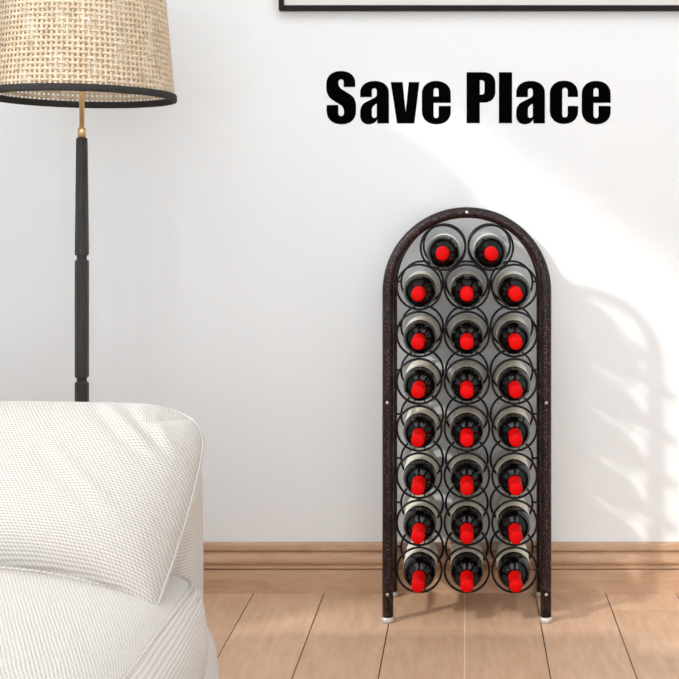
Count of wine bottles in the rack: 23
